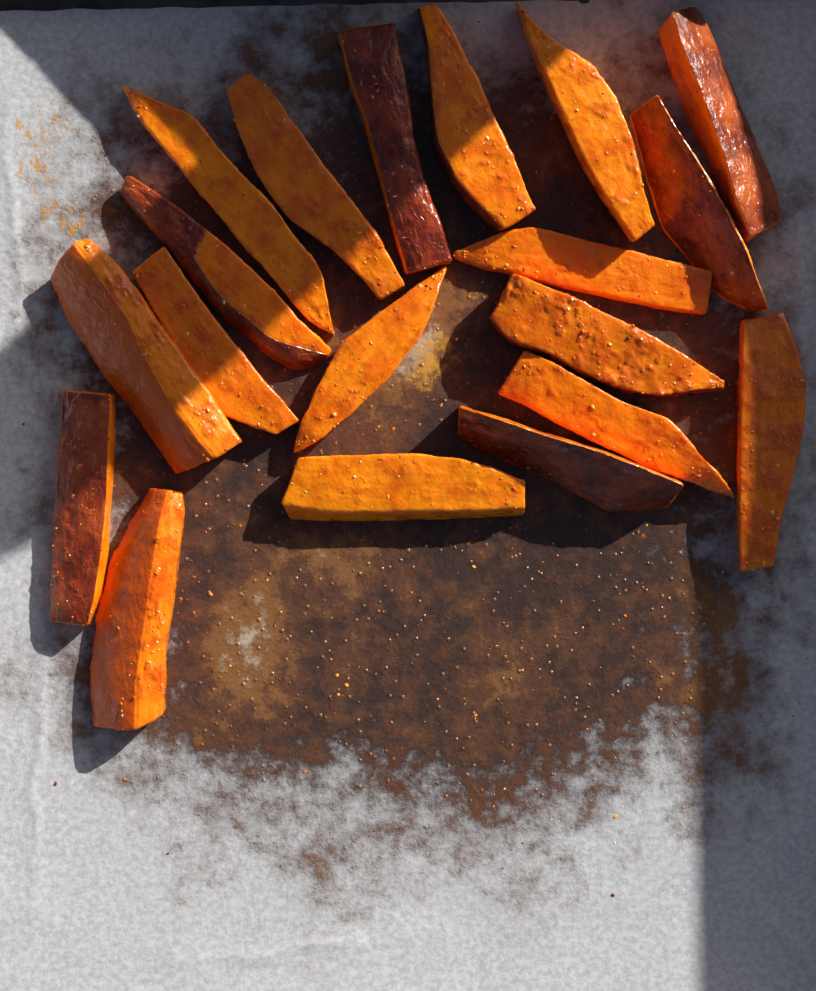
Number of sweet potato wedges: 19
